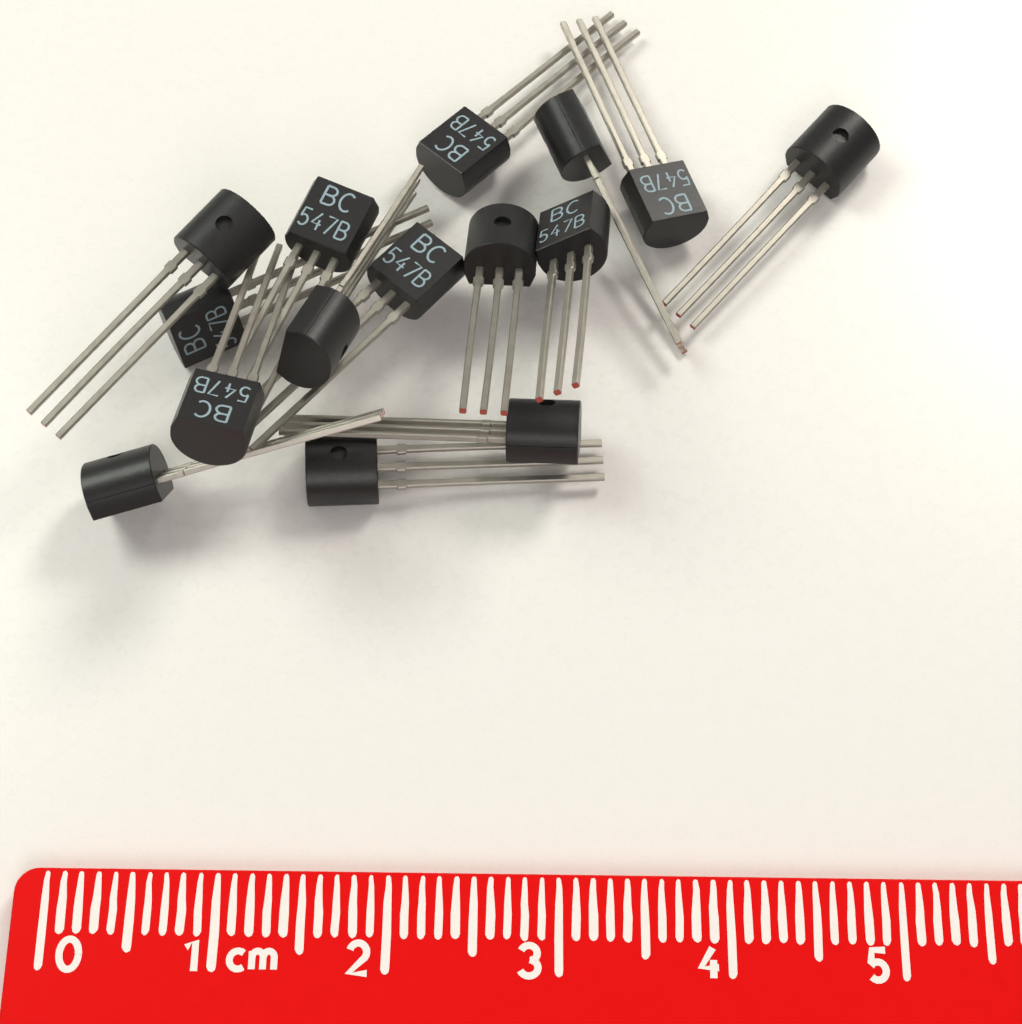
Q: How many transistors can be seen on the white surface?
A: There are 15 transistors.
